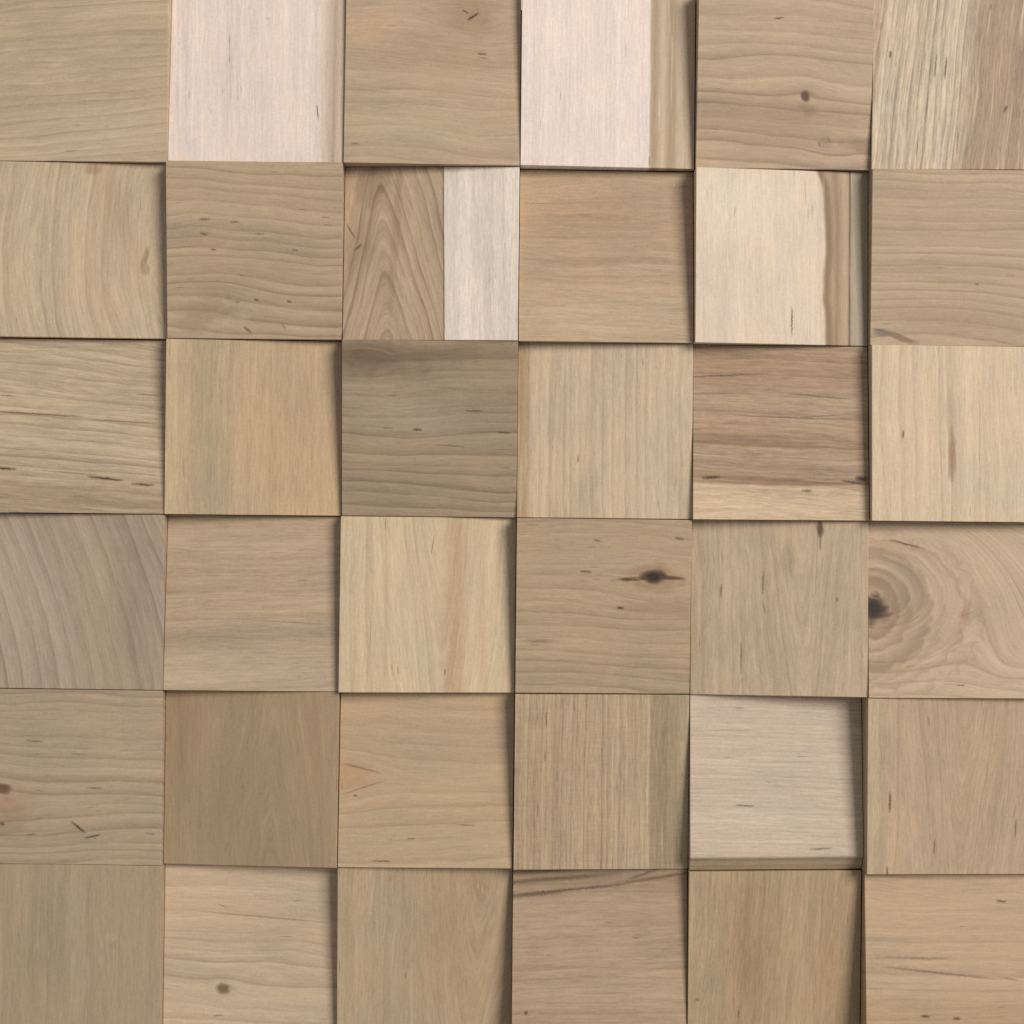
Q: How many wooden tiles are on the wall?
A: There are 36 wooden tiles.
